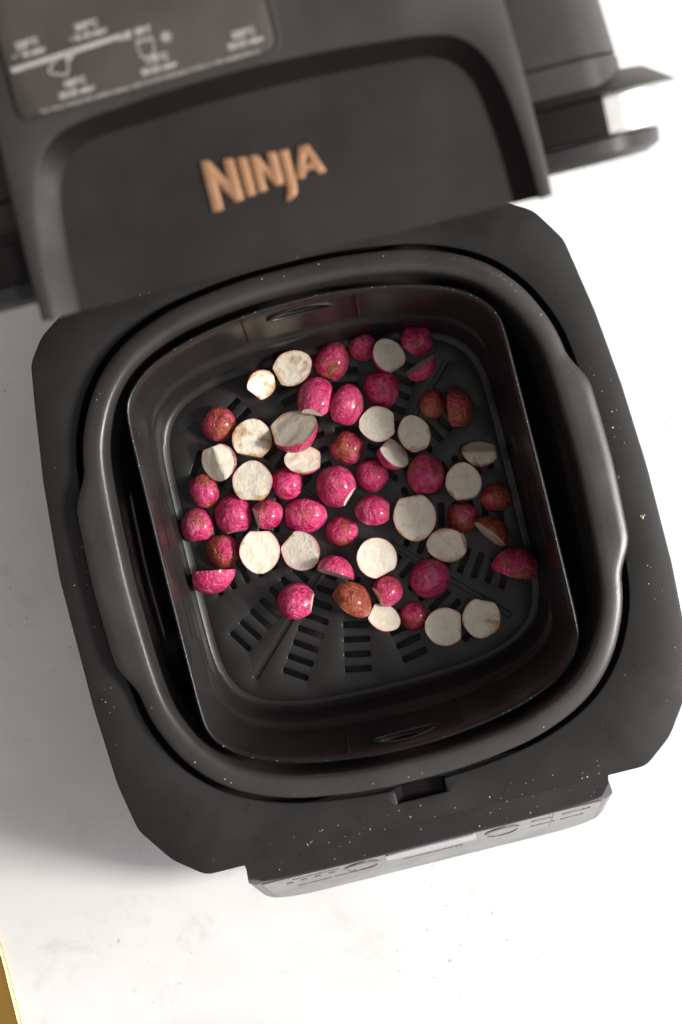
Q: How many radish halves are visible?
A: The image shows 55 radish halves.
